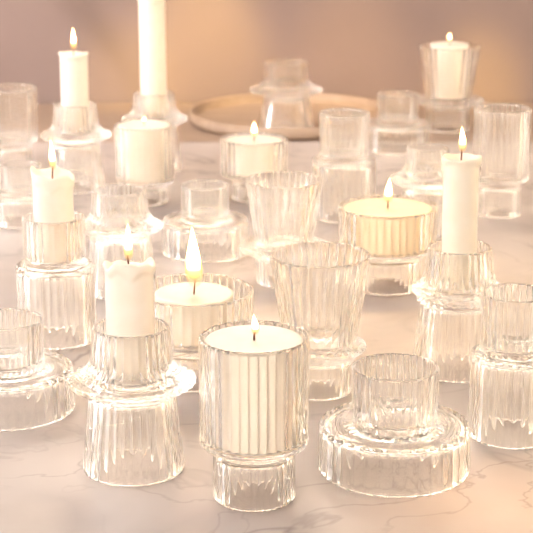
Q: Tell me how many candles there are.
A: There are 11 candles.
